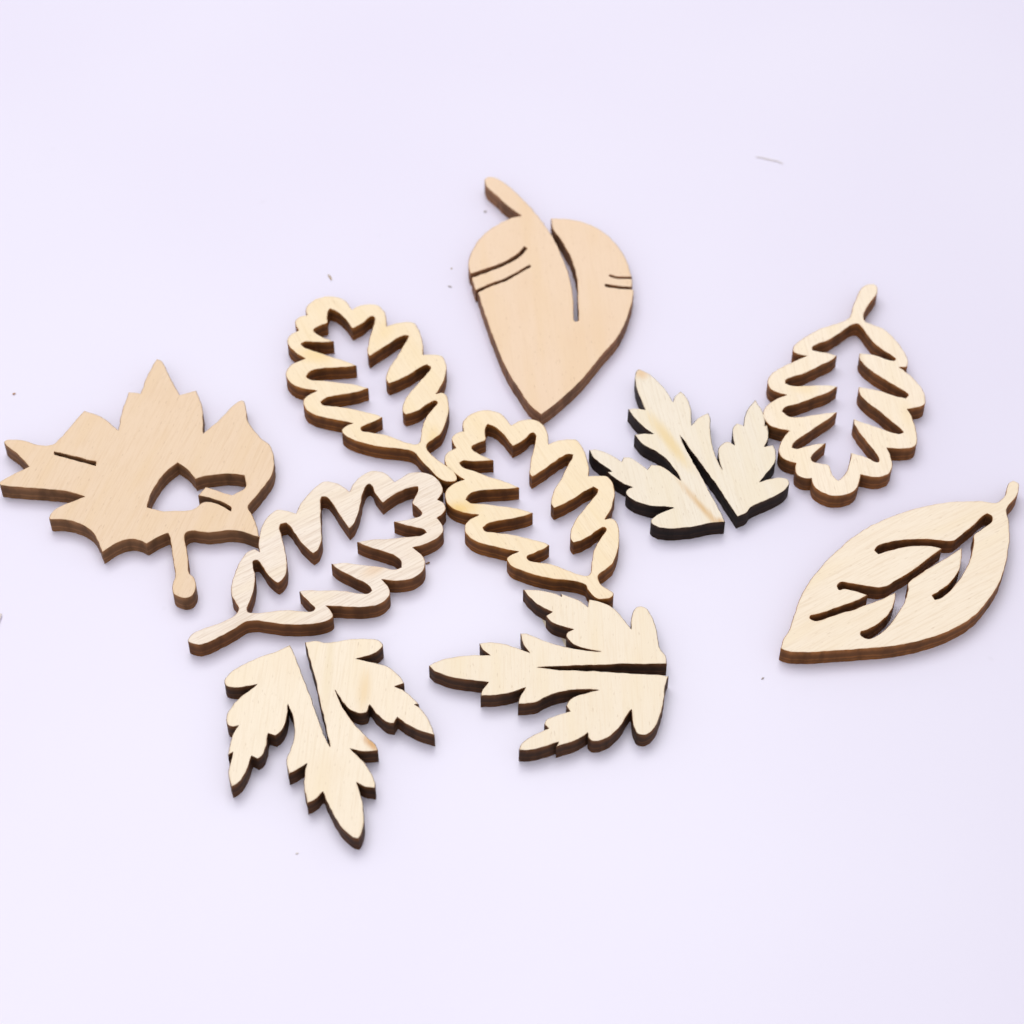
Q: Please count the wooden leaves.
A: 10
